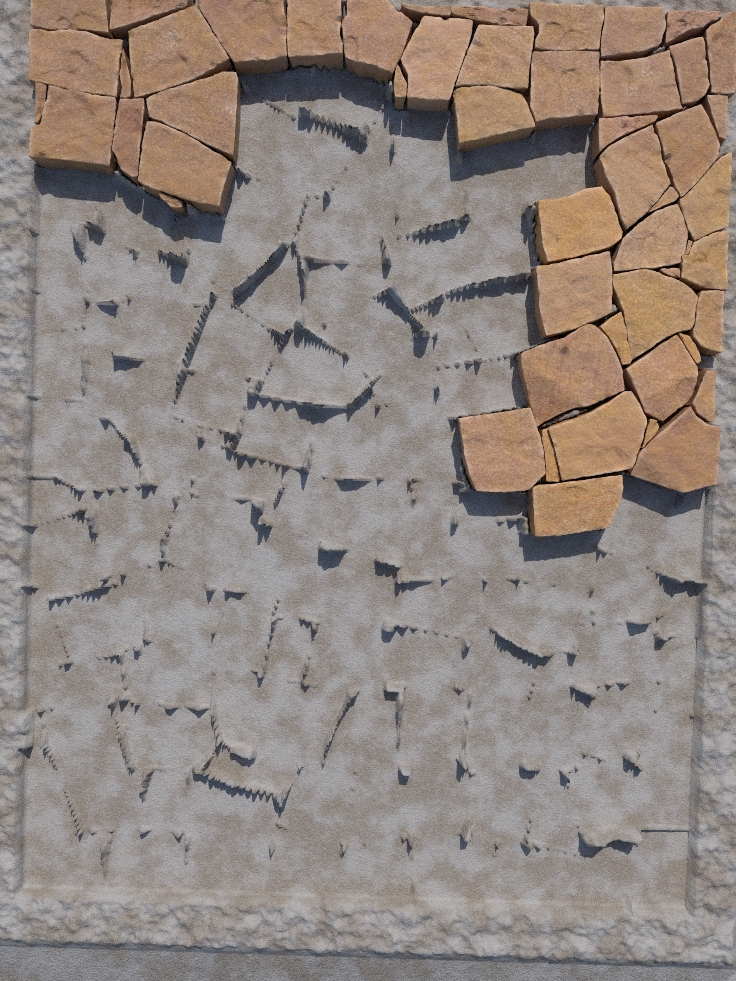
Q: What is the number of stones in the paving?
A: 52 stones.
